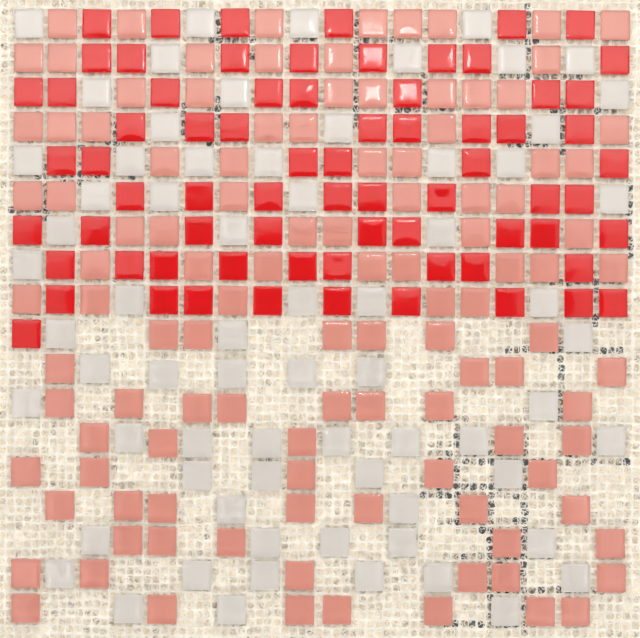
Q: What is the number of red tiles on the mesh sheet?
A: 72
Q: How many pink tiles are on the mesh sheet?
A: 112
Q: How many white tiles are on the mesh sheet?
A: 69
